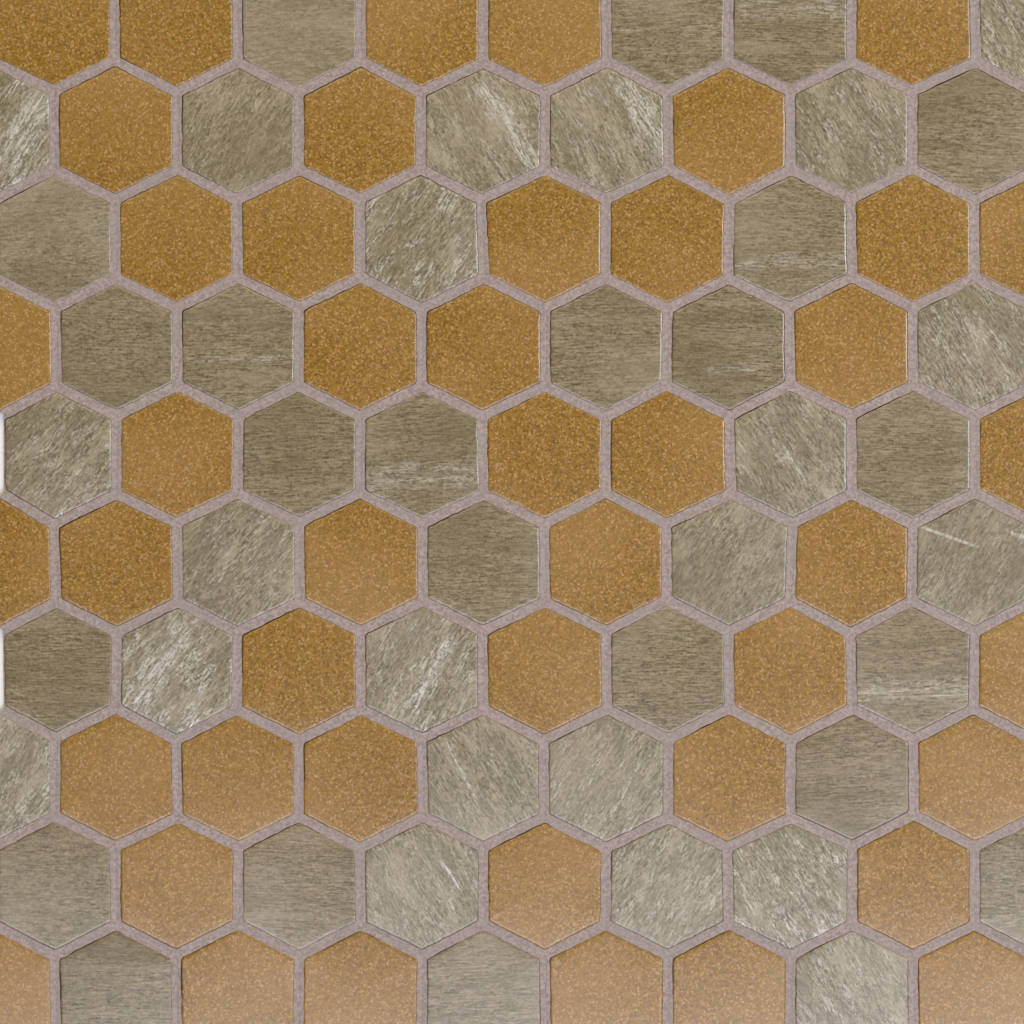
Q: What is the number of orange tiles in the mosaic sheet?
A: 45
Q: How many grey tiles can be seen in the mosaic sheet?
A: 45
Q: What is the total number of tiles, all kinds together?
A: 90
